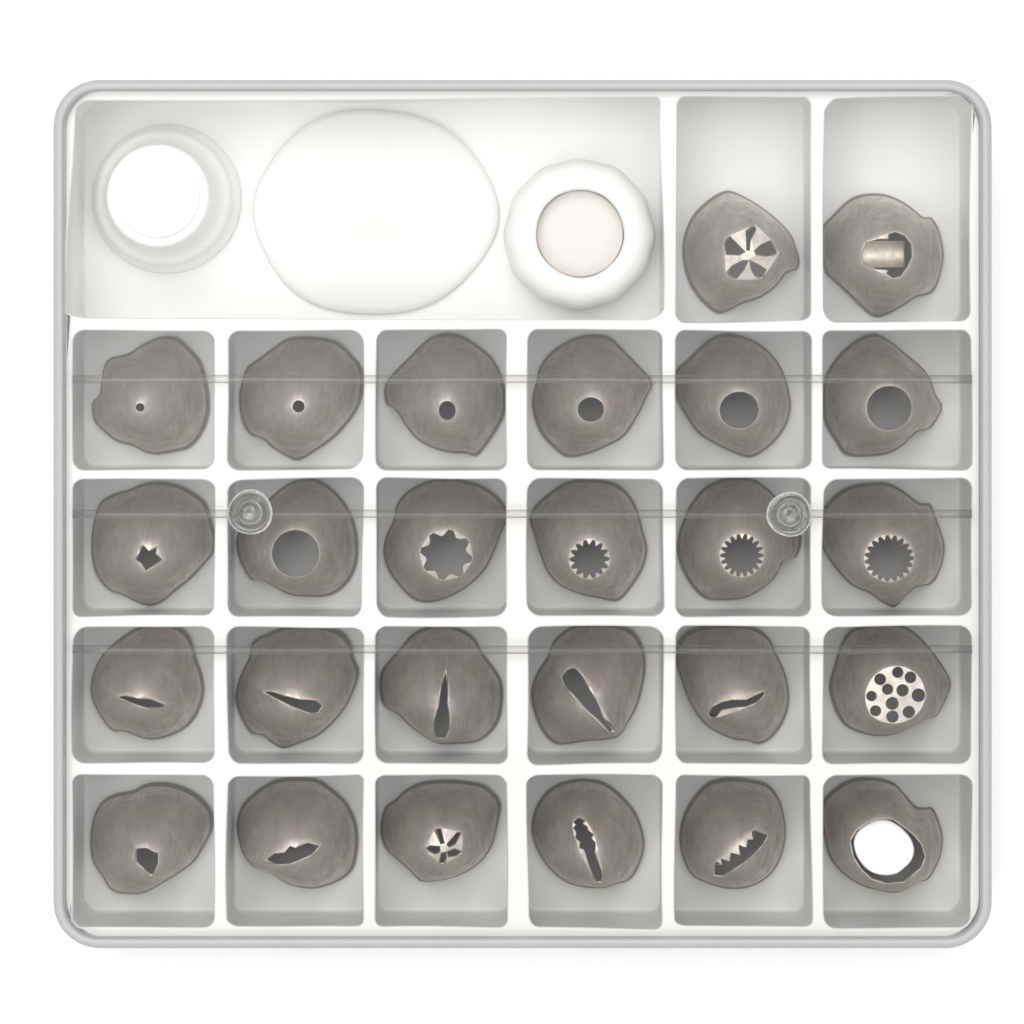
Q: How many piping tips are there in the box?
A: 26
